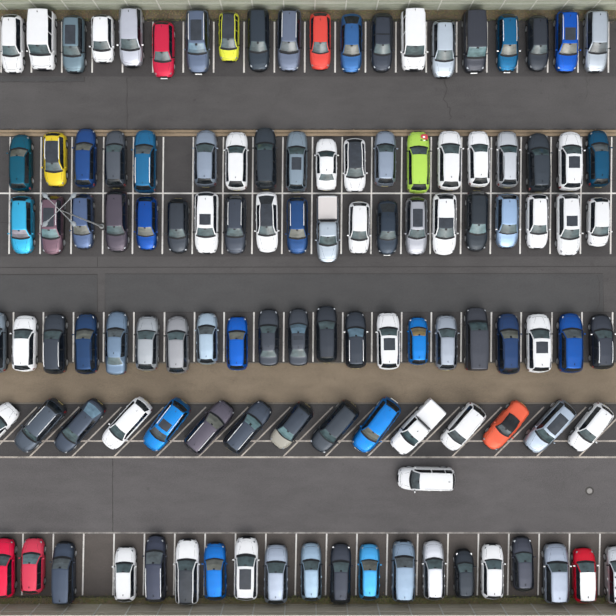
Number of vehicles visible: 116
